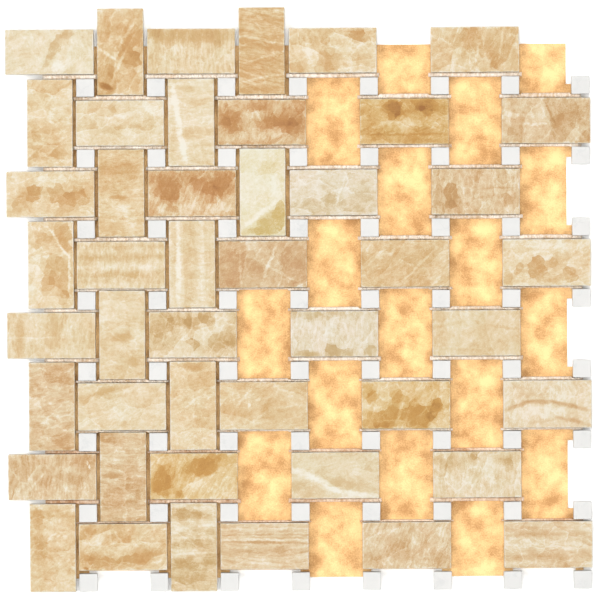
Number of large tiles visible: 46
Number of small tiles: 64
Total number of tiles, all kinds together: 110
